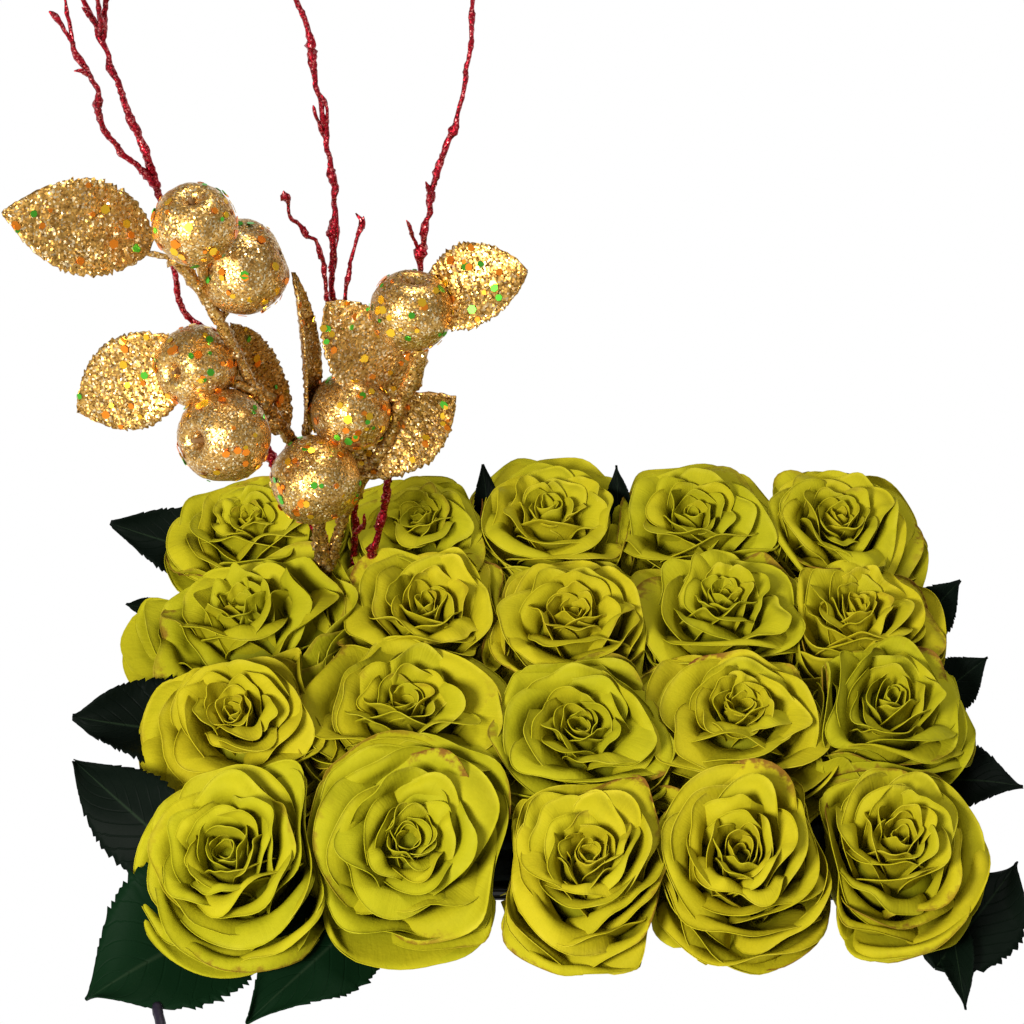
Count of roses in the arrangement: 20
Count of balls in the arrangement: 7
